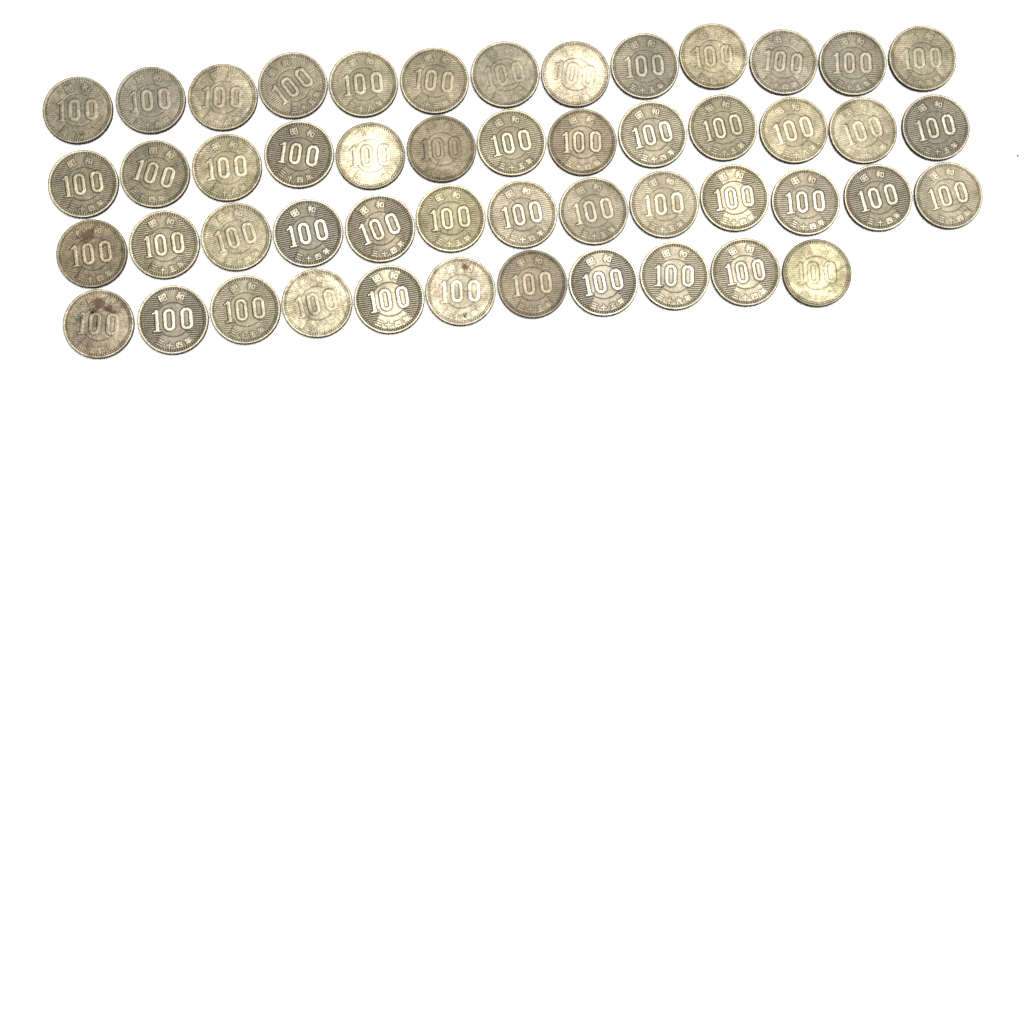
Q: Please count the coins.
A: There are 50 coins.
